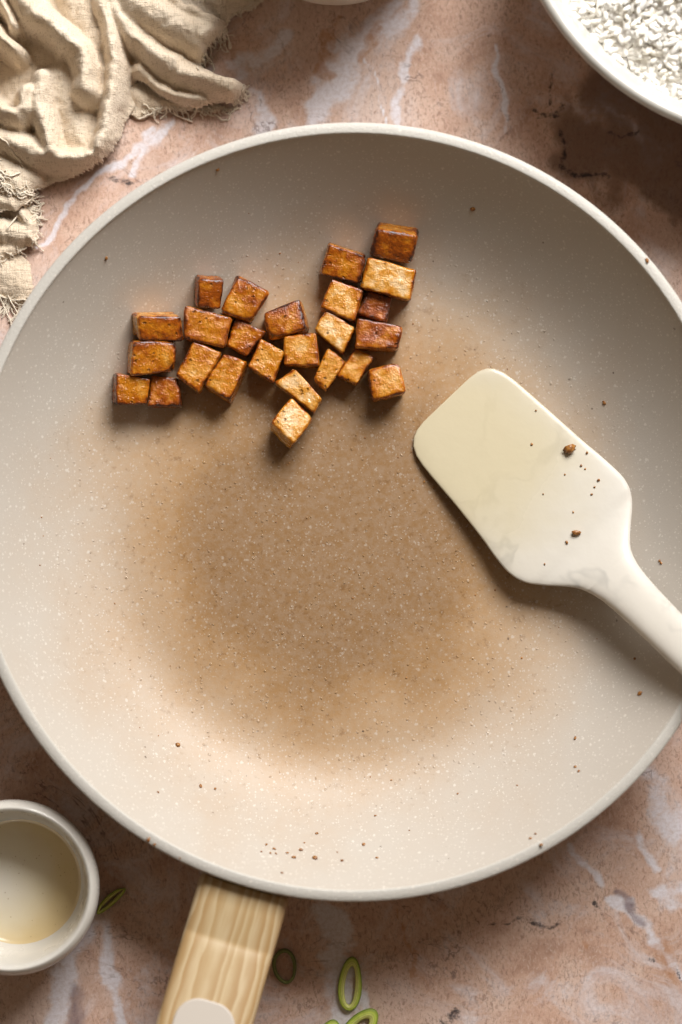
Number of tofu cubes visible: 25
